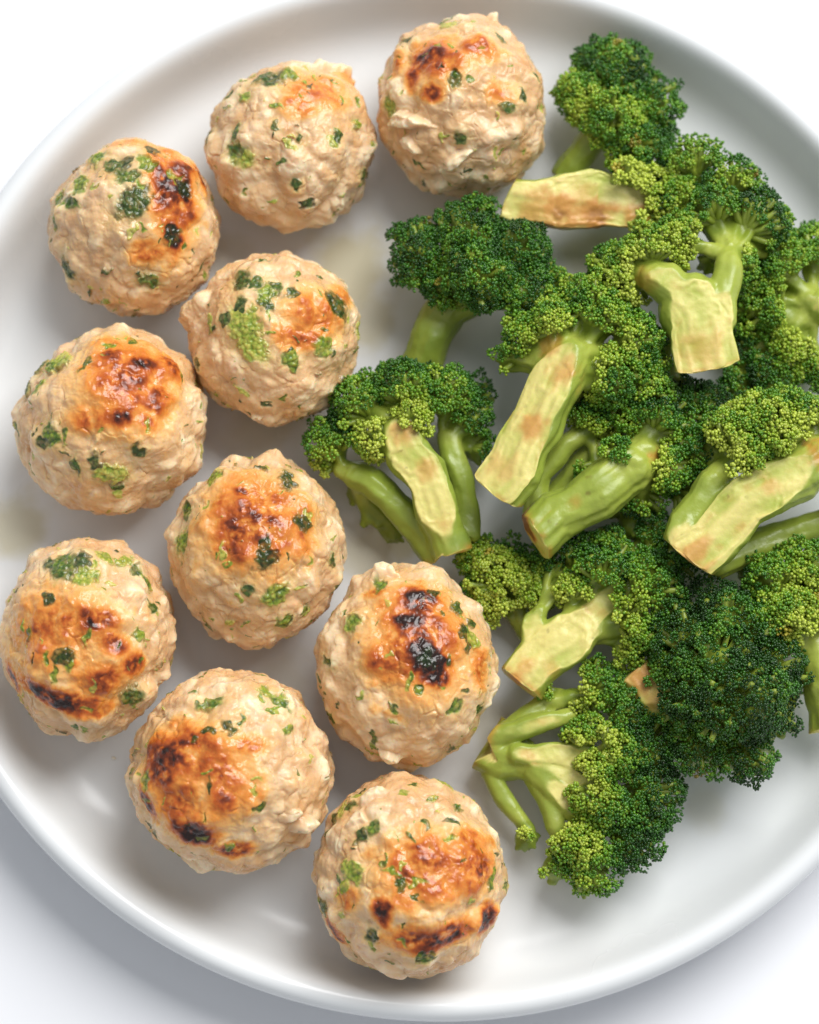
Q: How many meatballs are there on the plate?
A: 10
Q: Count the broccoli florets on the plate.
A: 14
